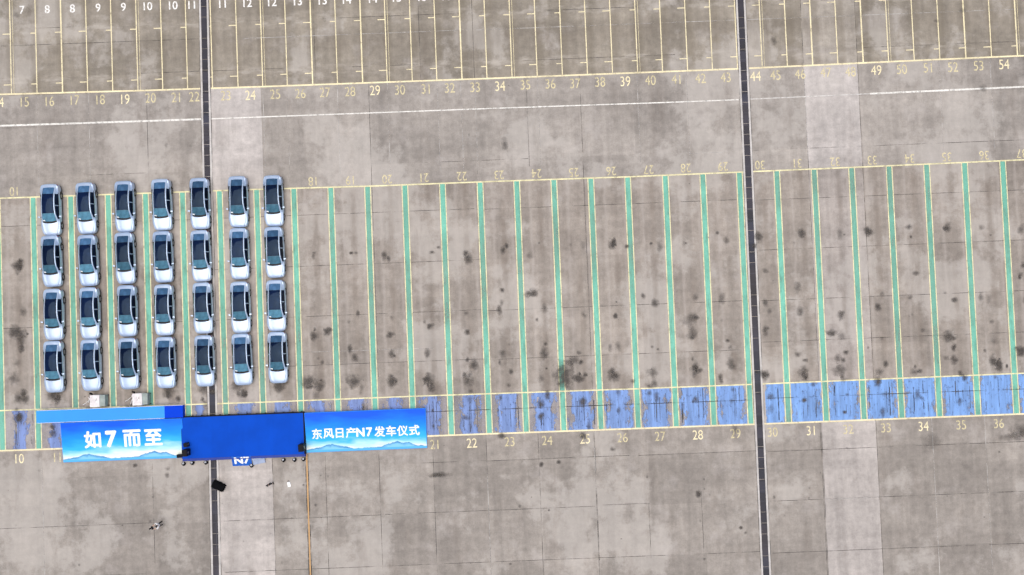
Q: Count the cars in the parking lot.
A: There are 28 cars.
